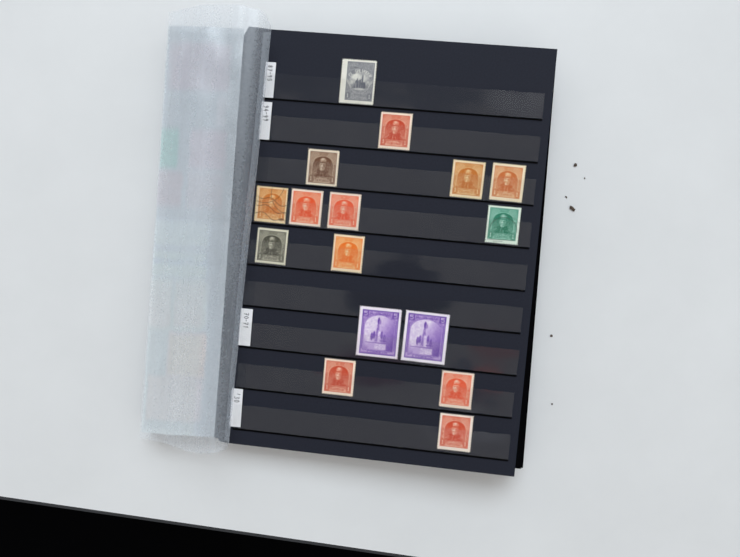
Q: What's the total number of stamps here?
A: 16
